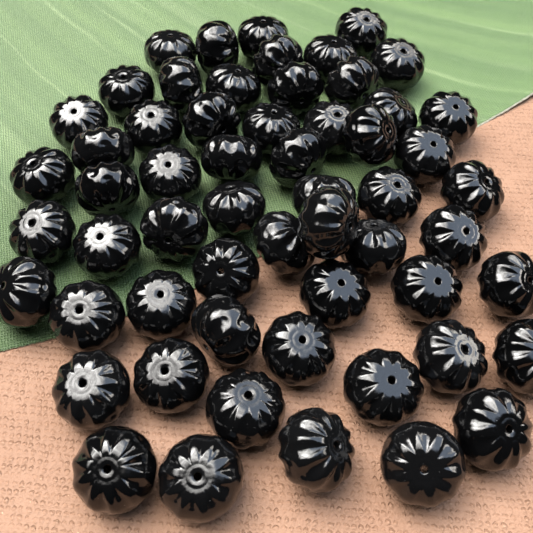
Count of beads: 58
